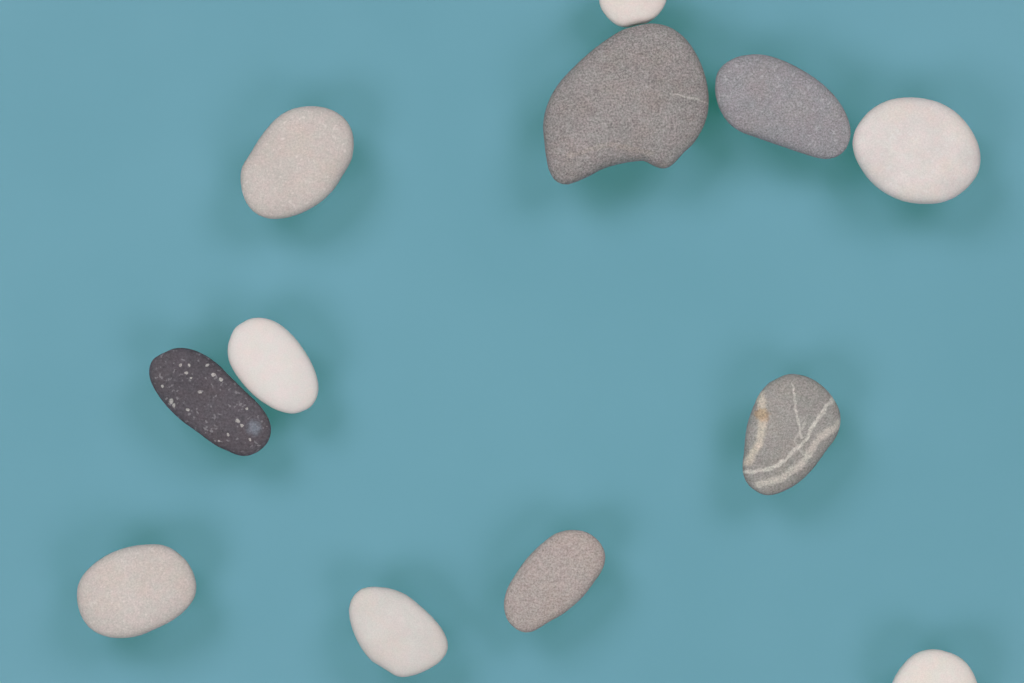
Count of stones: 12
